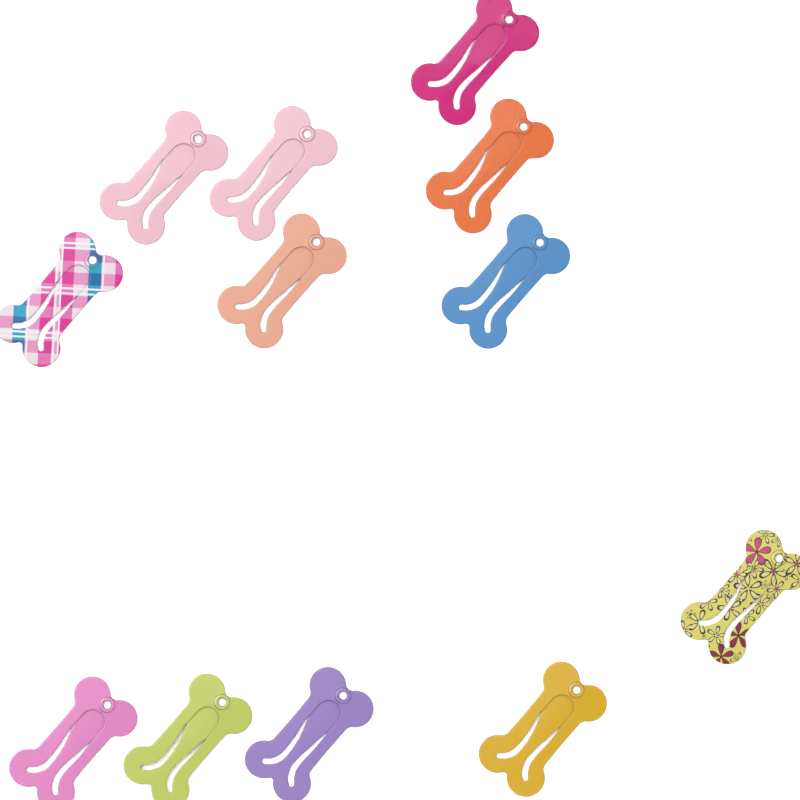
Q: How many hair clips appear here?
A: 12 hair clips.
